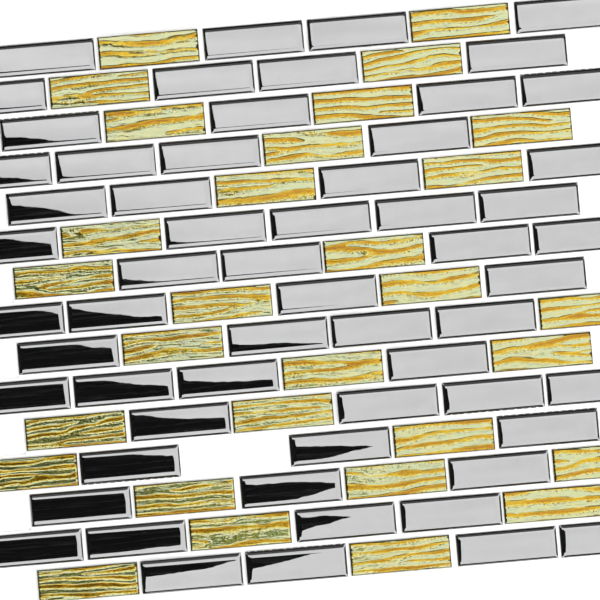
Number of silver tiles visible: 59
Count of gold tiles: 30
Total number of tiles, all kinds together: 89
